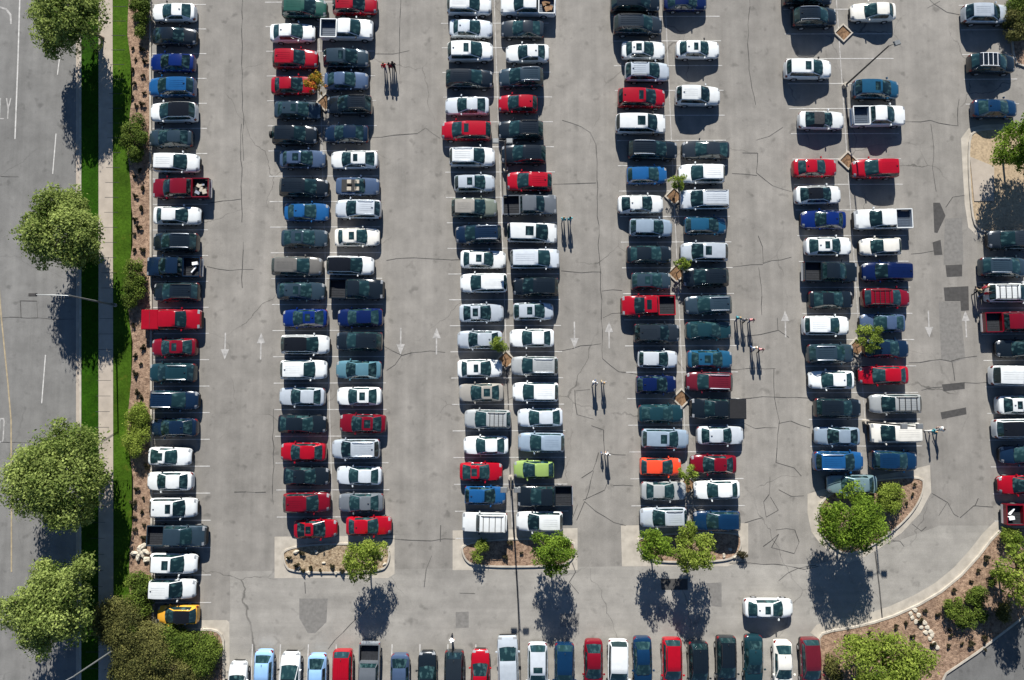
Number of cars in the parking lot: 198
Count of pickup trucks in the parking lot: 17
